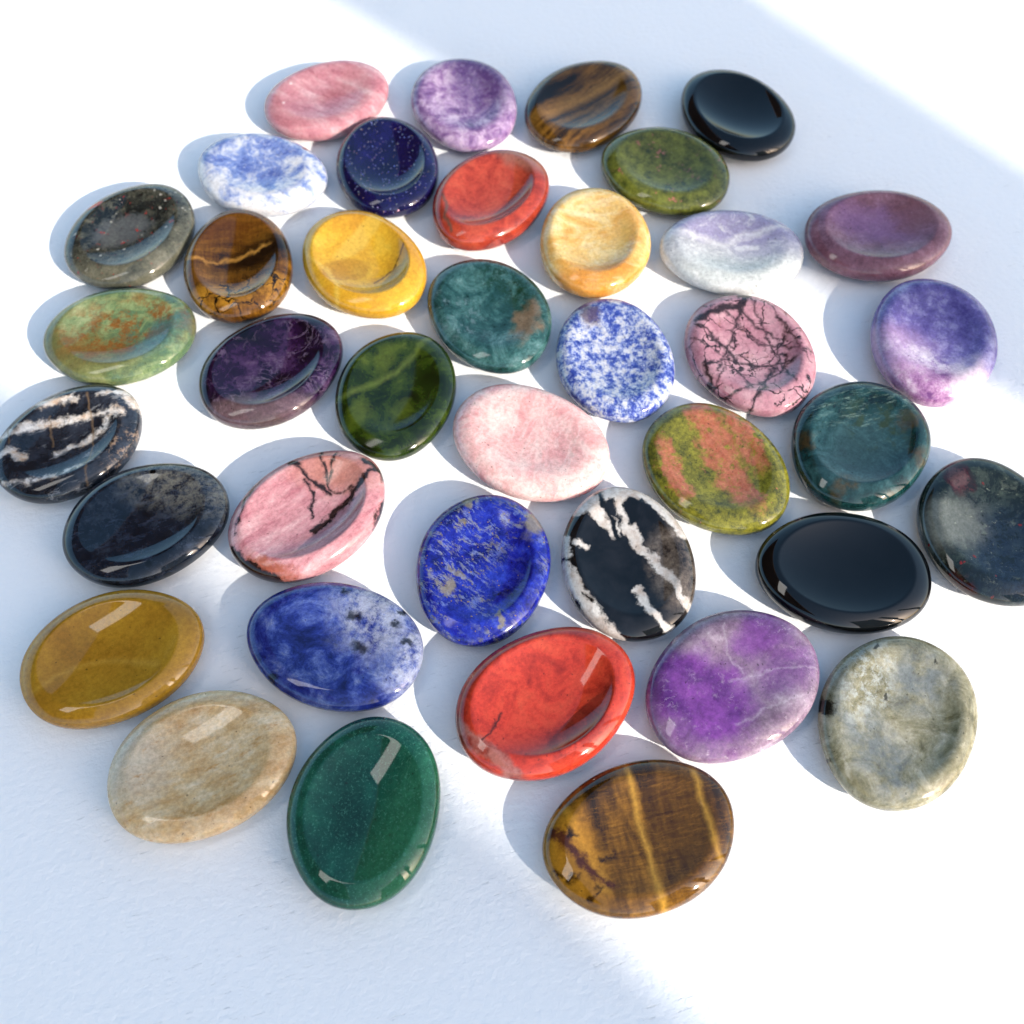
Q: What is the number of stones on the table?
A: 39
